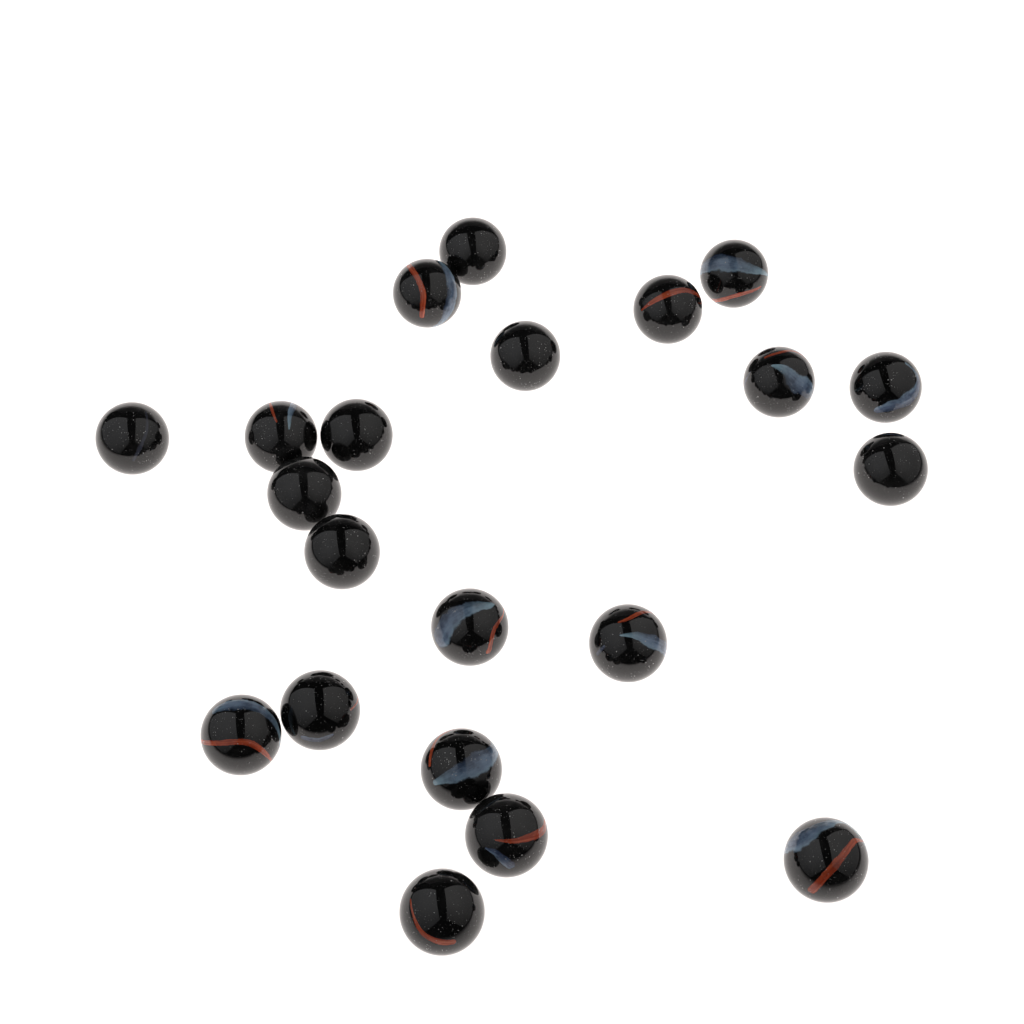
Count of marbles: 21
